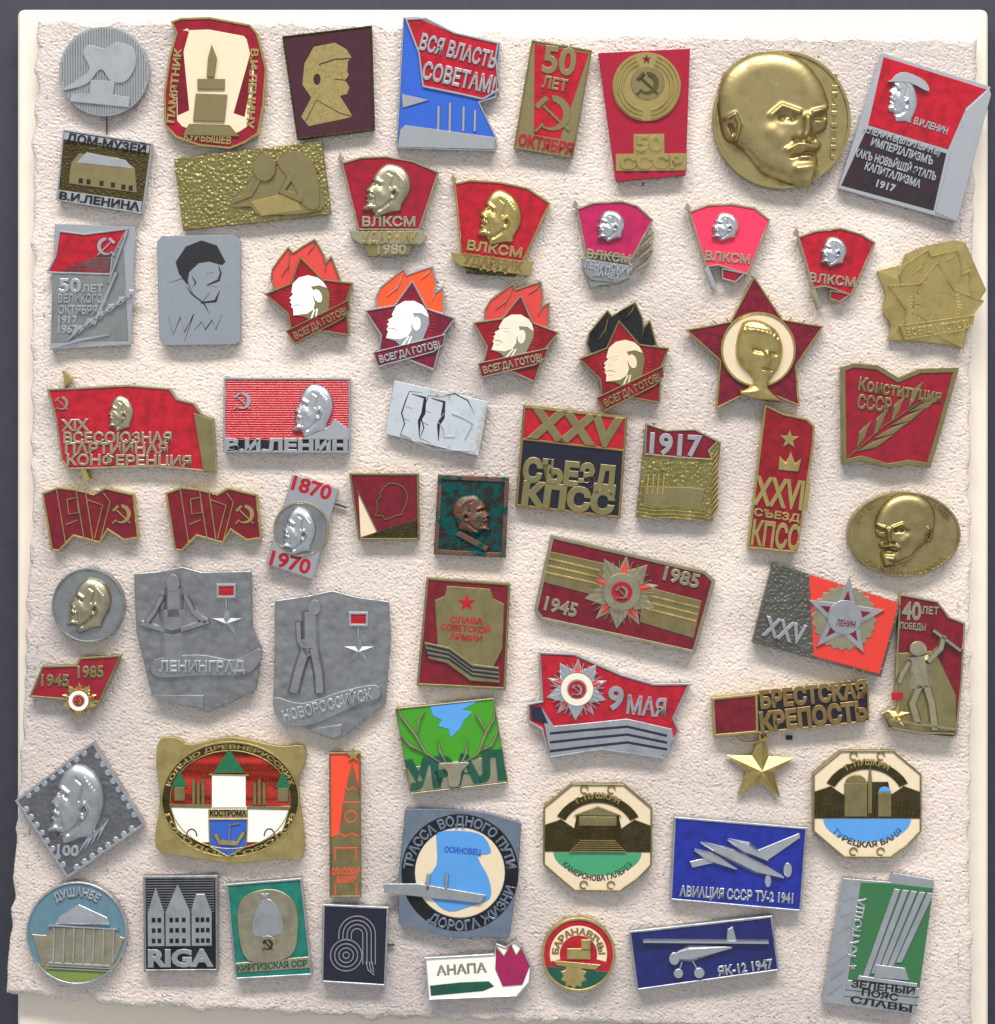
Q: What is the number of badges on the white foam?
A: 62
